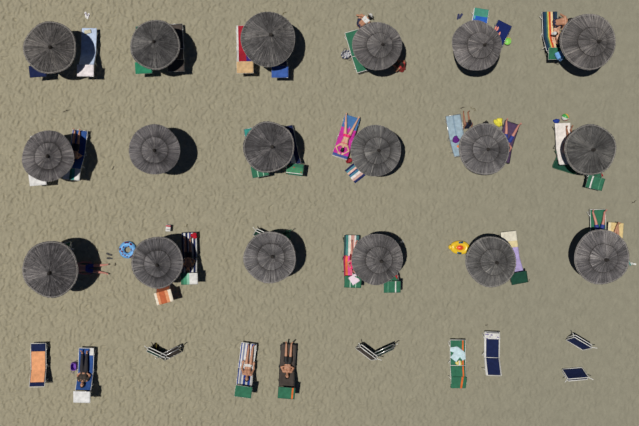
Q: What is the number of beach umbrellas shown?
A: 18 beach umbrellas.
